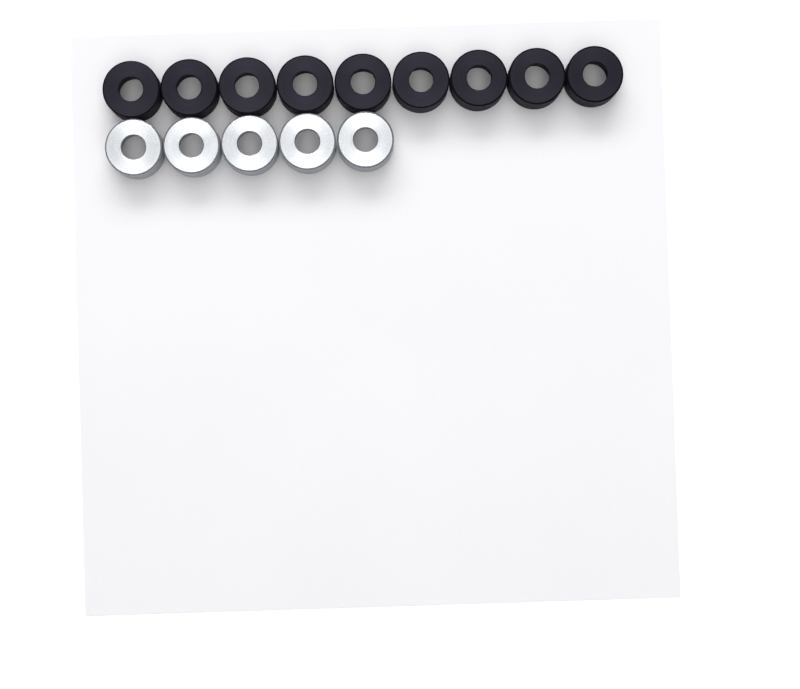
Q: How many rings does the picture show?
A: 14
